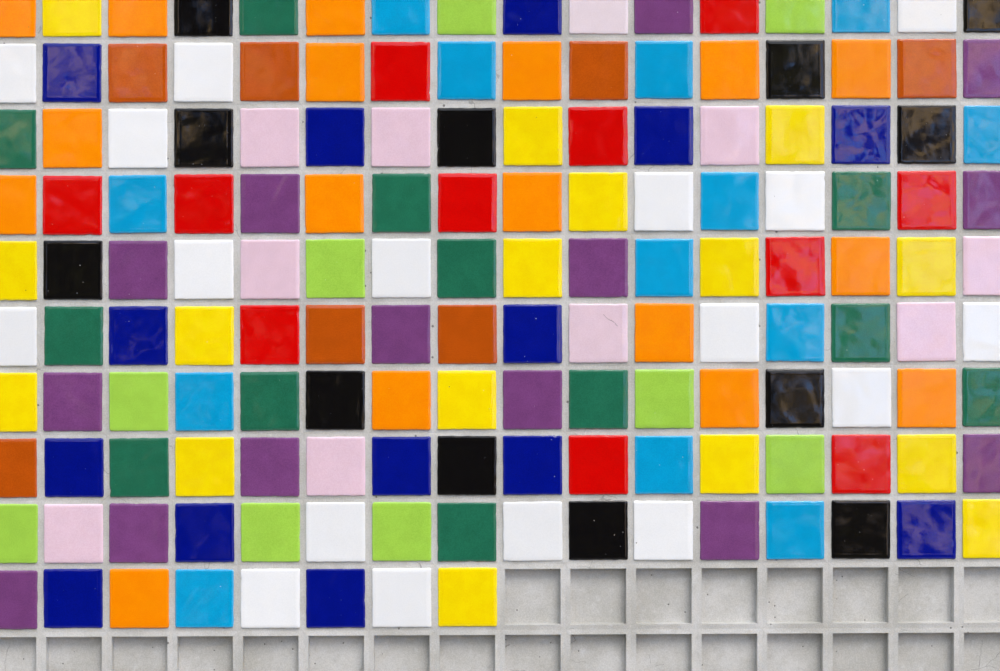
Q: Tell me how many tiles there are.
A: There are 152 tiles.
